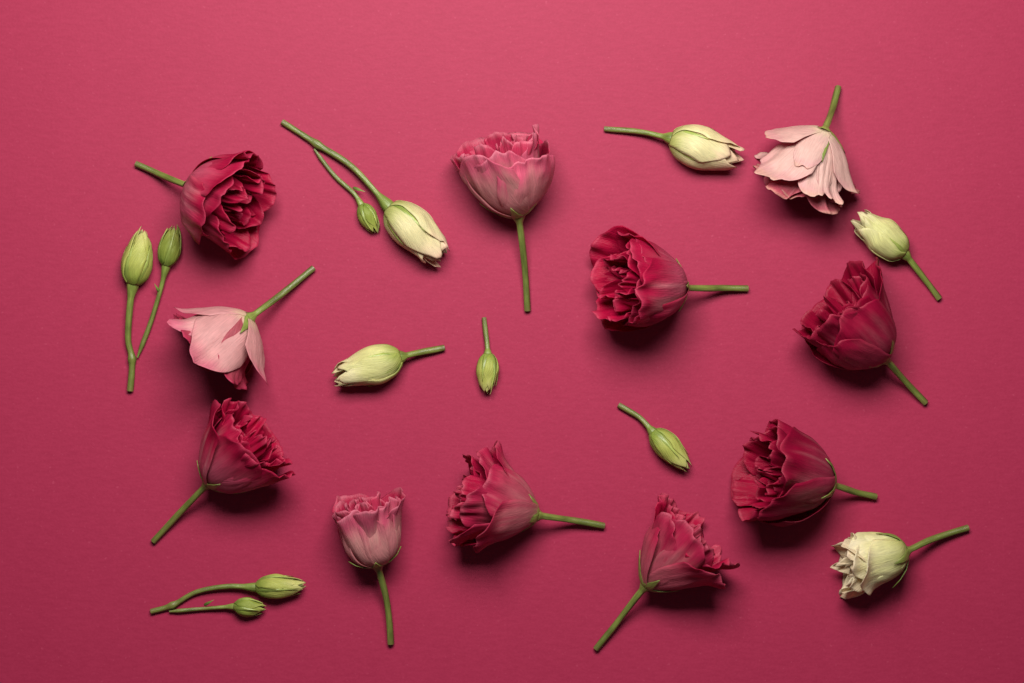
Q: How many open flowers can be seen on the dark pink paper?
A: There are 12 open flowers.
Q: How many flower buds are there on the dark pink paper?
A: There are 11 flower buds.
